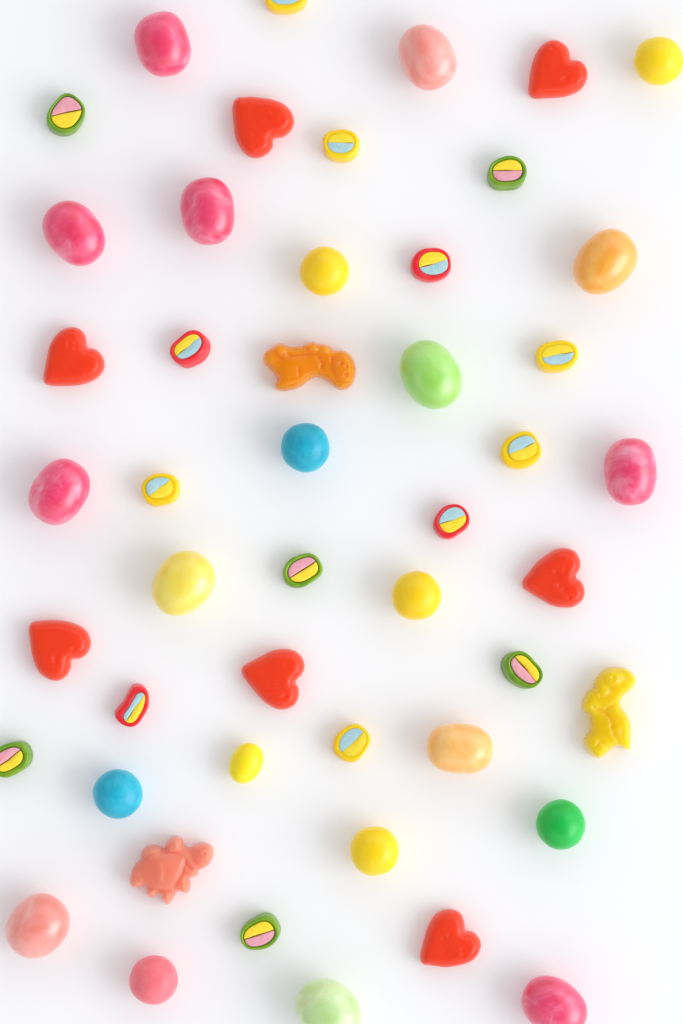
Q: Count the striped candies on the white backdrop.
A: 16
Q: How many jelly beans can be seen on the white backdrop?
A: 14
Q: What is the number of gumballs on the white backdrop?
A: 8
